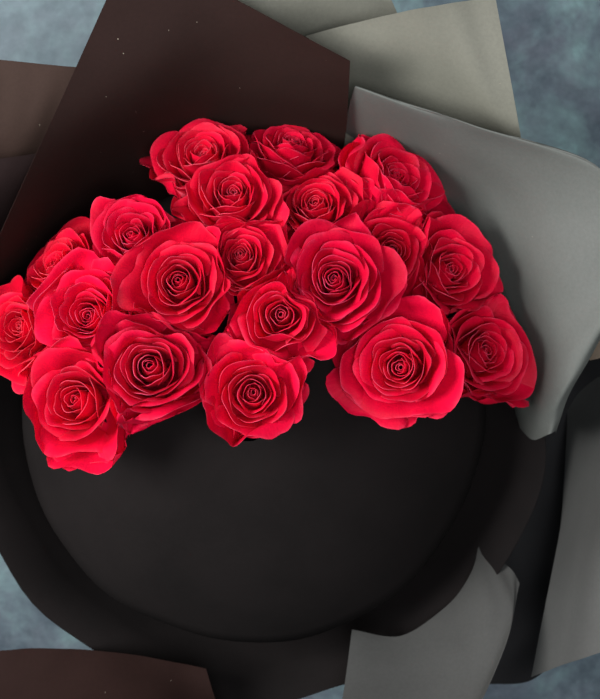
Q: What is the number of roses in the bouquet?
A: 20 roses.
